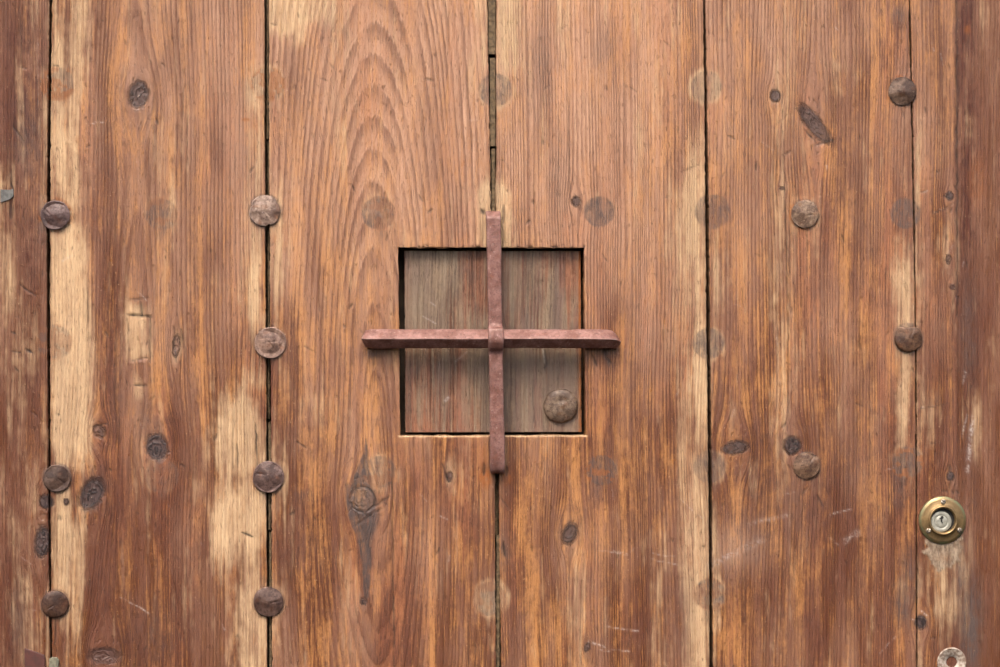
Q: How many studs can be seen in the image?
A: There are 12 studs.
